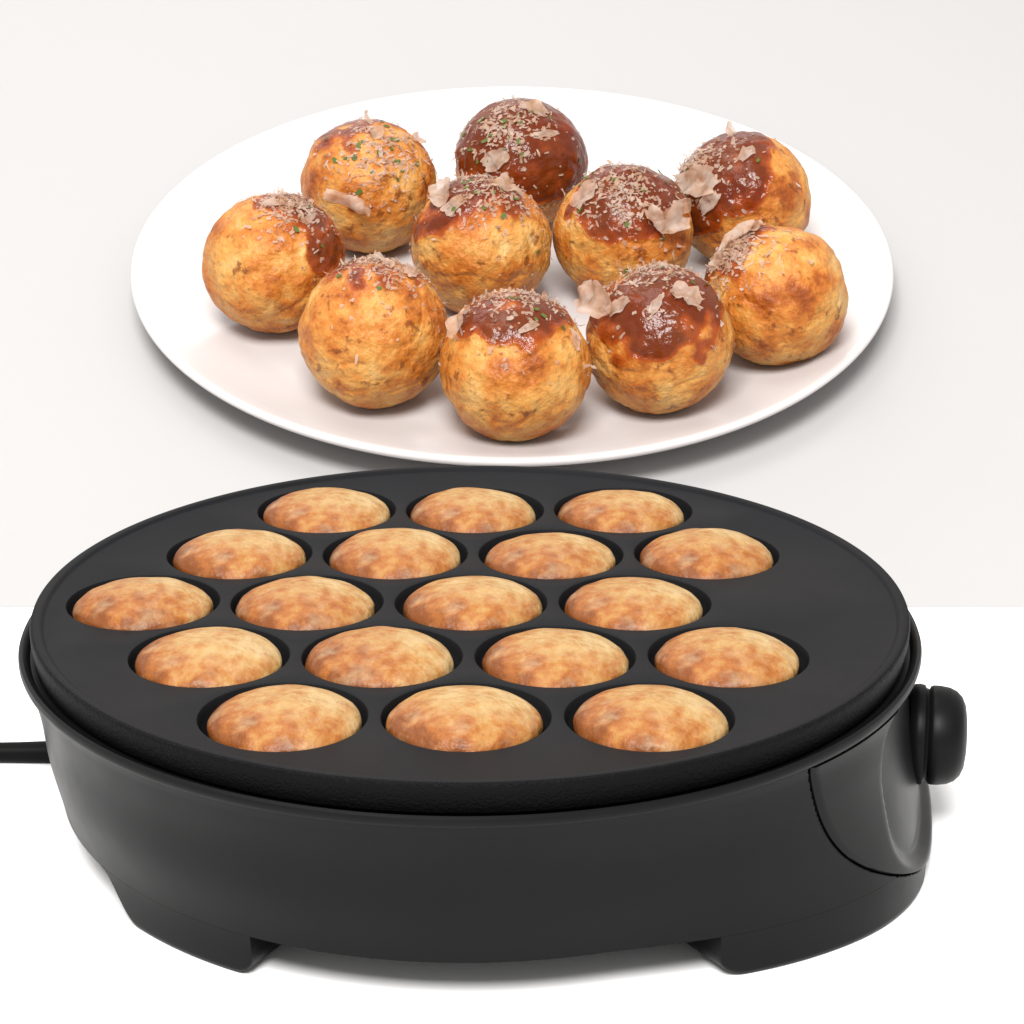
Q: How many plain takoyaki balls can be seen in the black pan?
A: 18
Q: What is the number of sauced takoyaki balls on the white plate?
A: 10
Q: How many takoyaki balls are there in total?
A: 28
